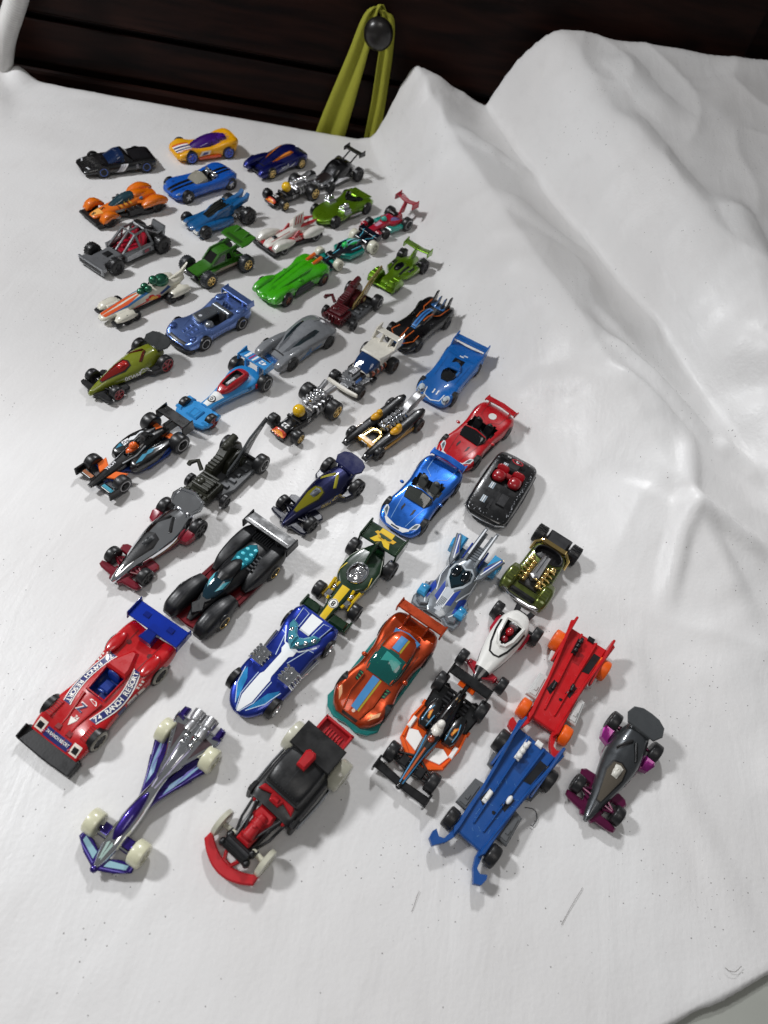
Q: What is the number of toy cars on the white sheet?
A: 48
